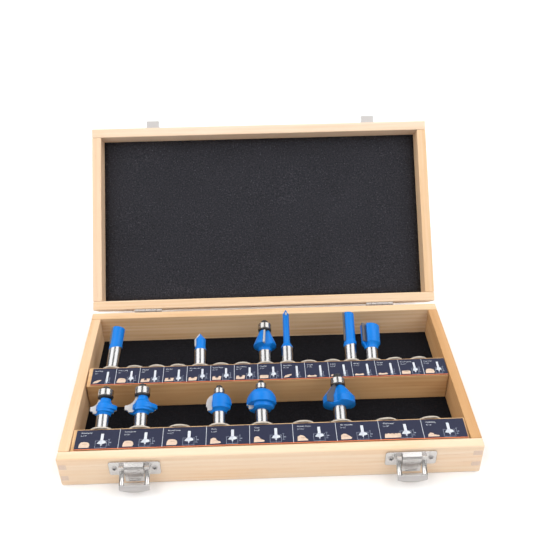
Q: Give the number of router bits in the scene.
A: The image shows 11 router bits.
